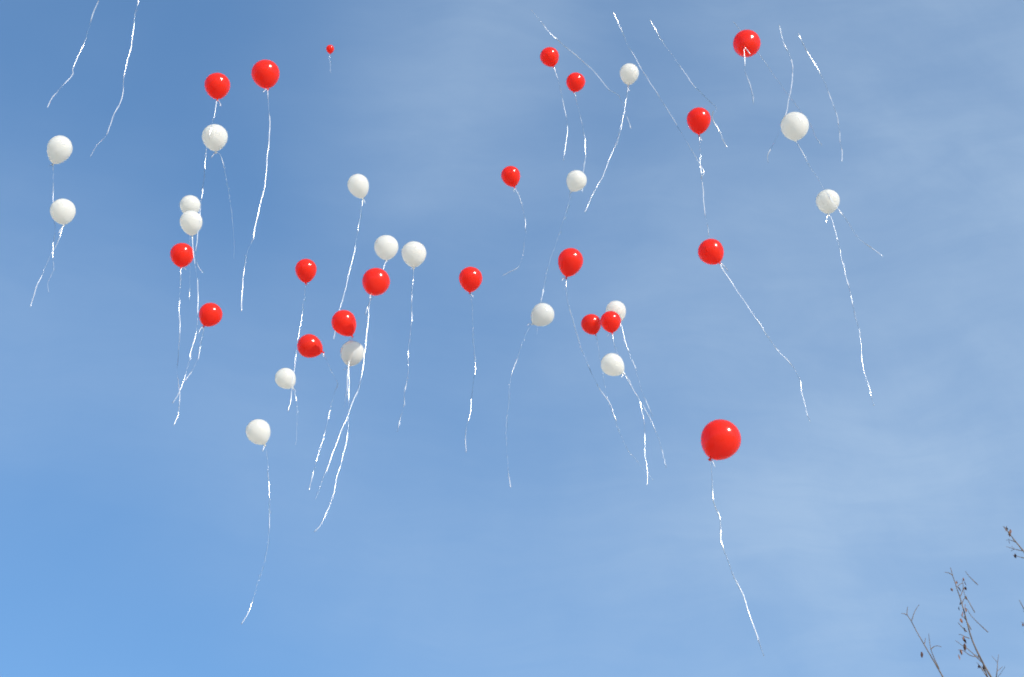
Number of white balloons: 18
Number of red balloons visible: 20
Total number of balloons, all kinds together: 38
